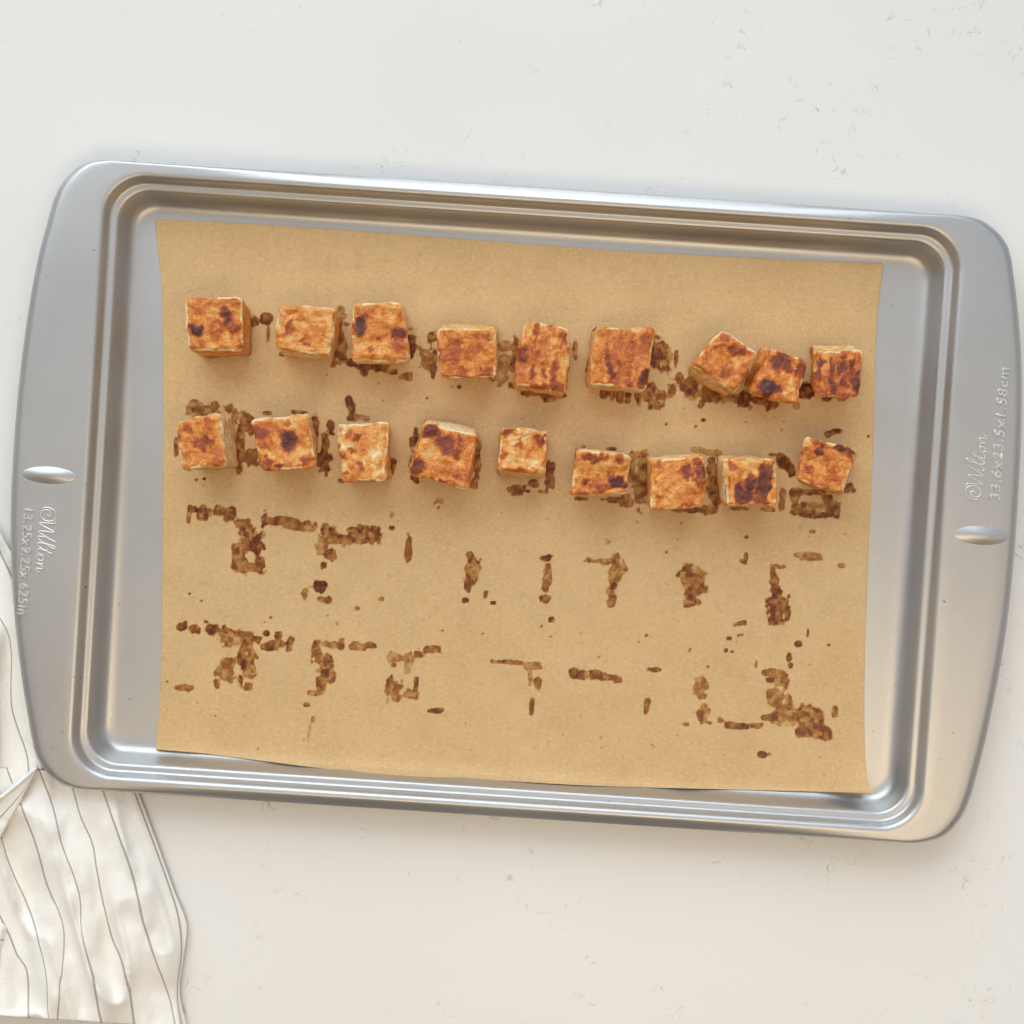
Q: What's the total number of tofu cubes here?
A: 18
